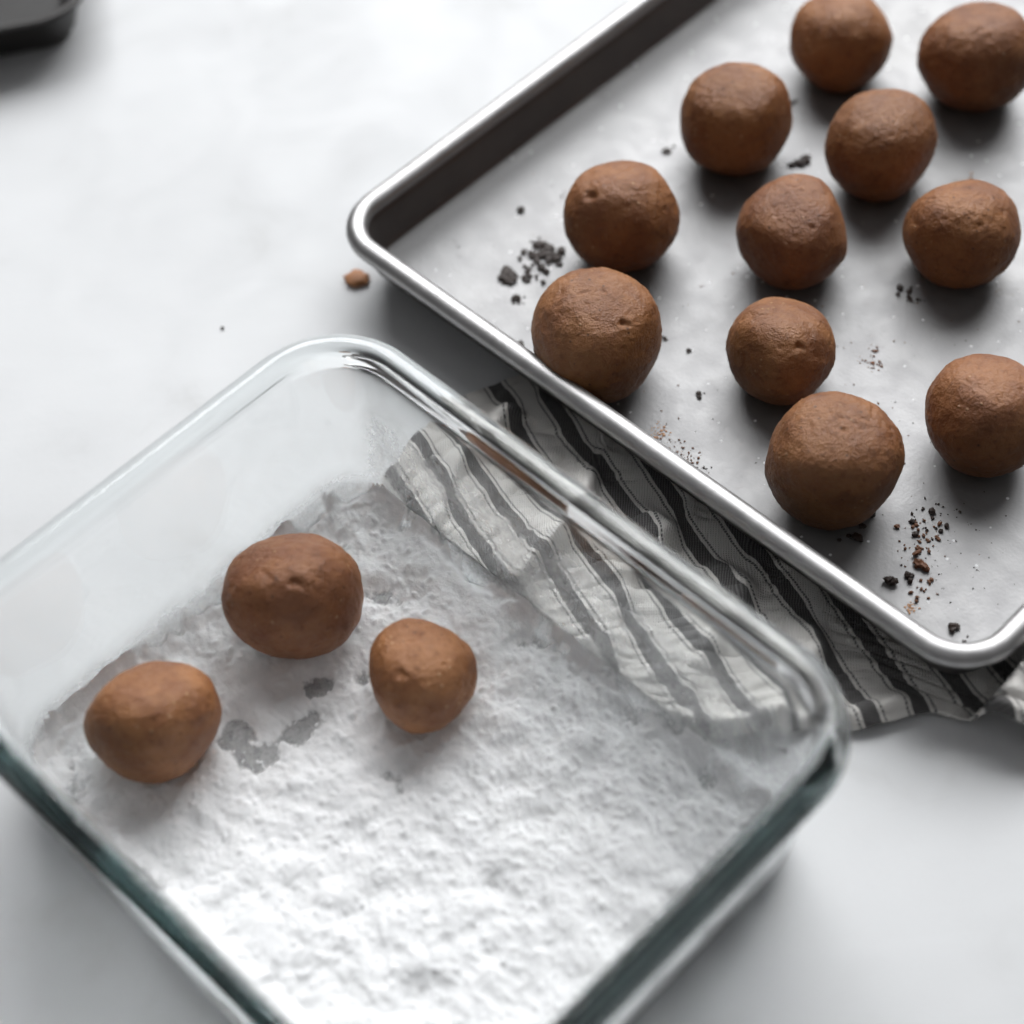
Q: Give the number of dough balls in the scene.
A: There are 14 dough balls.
